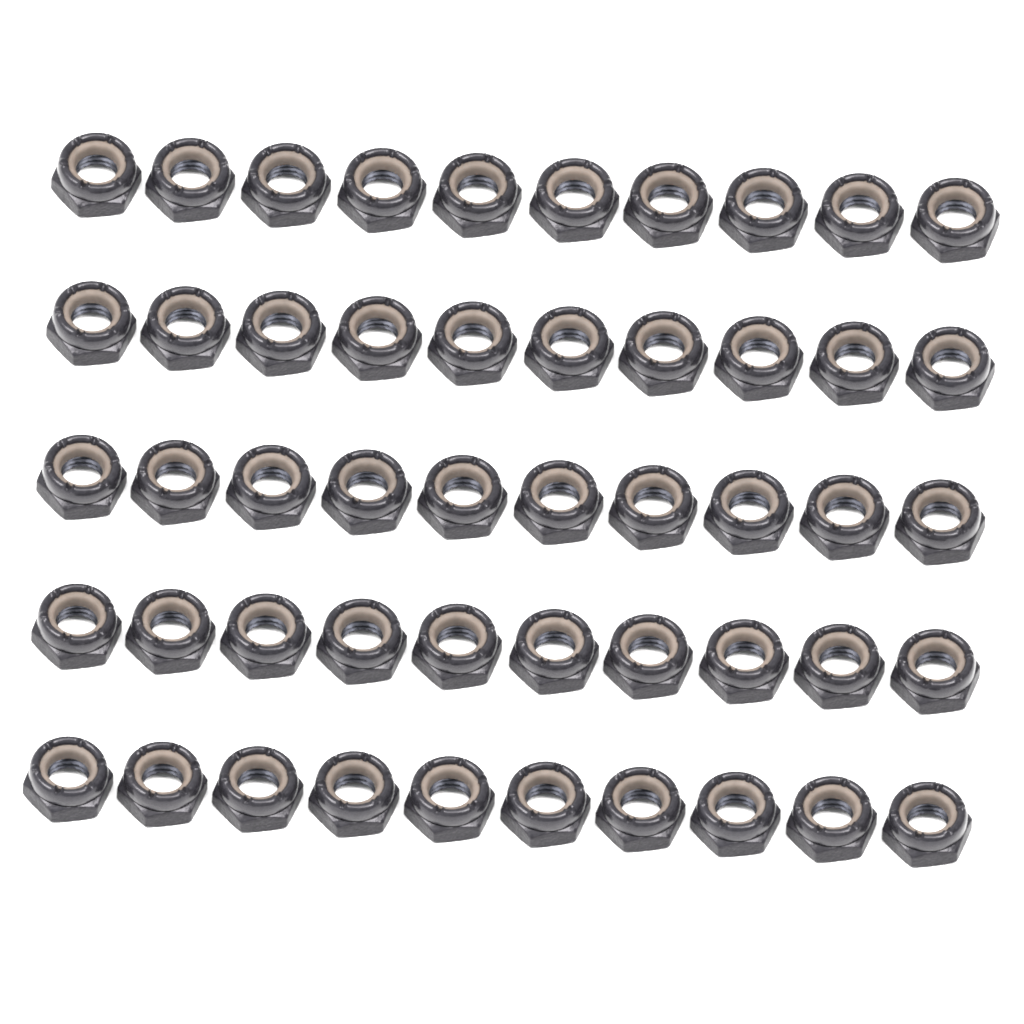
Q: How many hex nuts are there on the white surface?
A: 50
